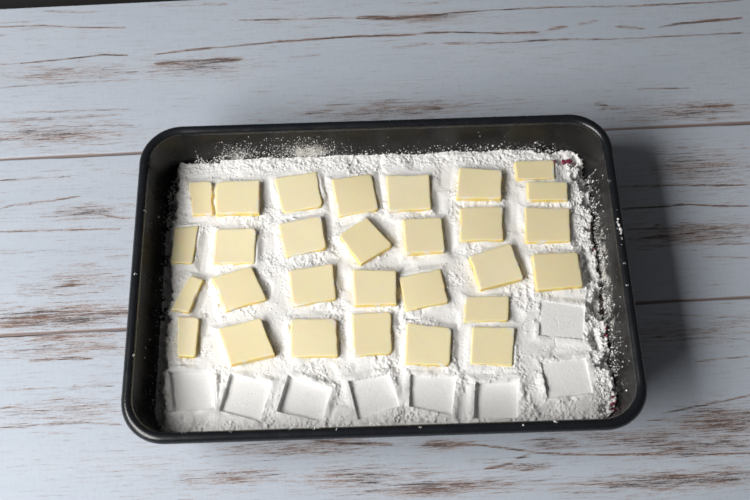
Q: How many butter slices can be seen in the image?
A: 29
